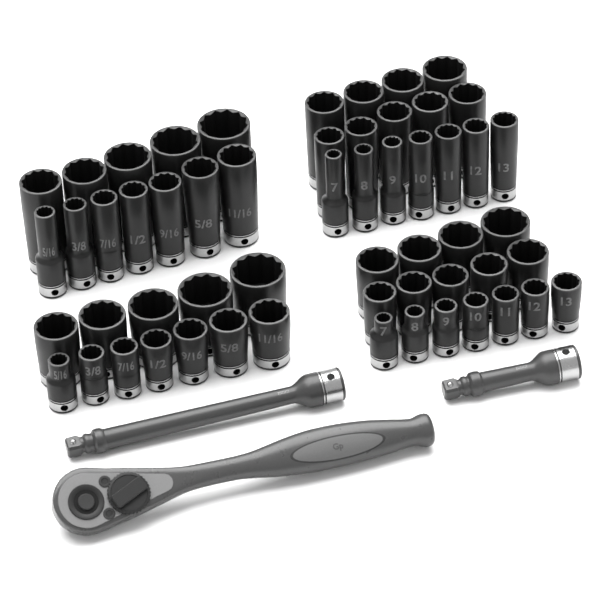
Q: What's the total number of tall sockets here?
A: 28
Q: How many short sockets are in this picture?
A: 28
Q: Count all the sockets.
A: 56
